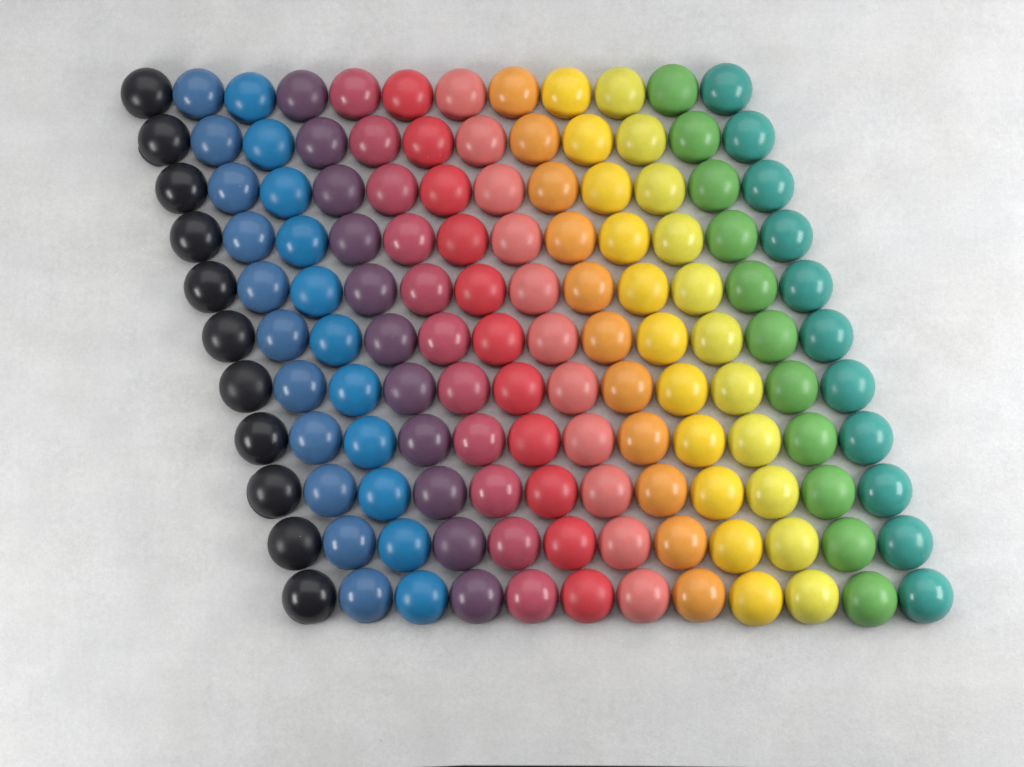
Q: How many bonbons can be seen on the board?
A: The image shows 132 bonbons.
